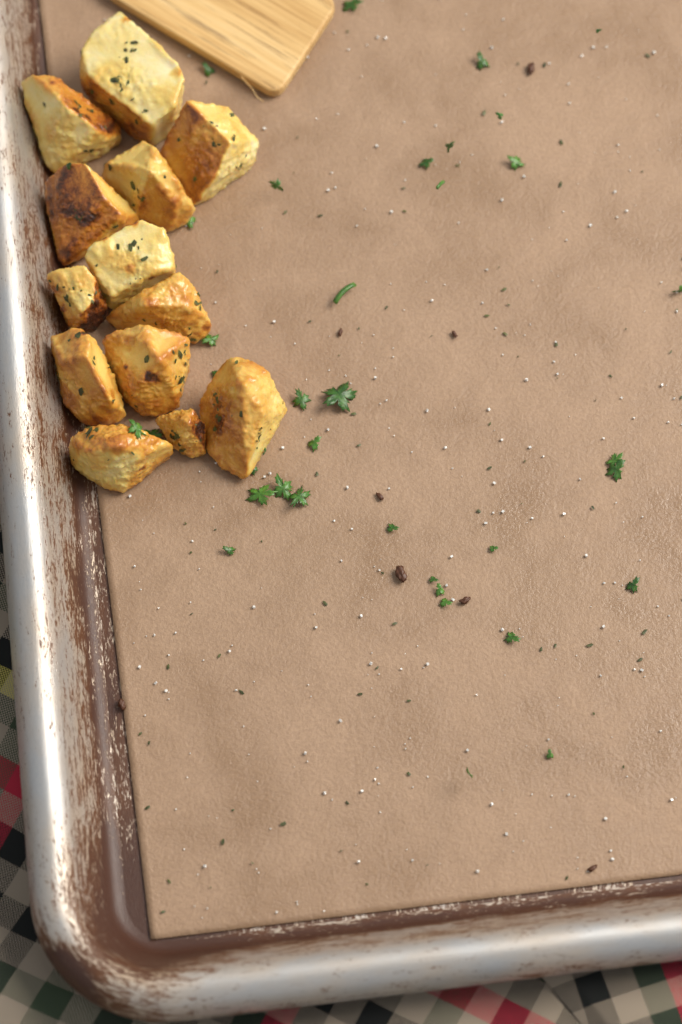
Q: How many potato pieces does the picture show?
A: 13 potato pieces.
